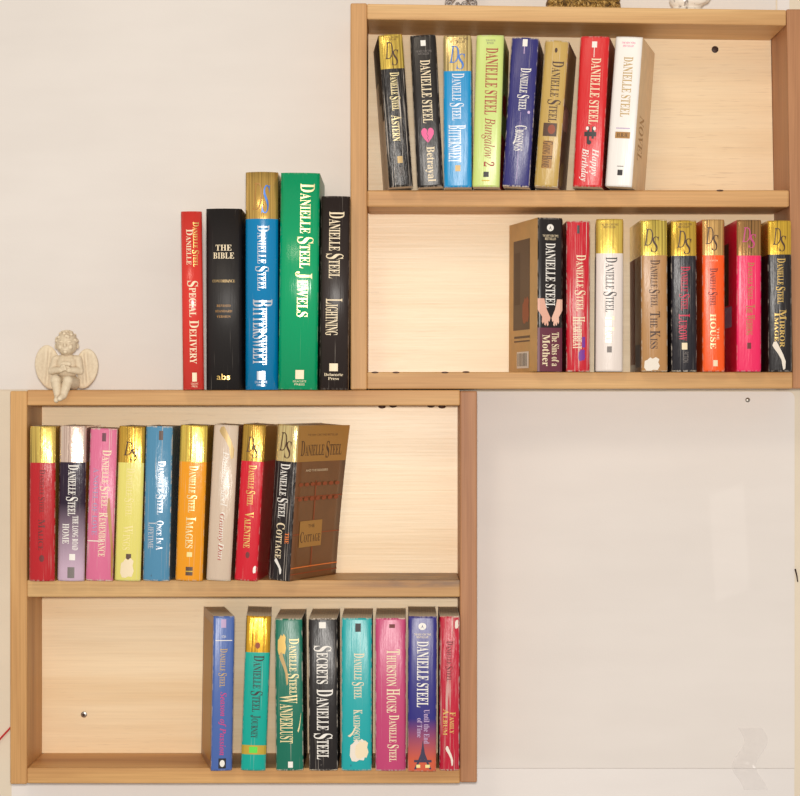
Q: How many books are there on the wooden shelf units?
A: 38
